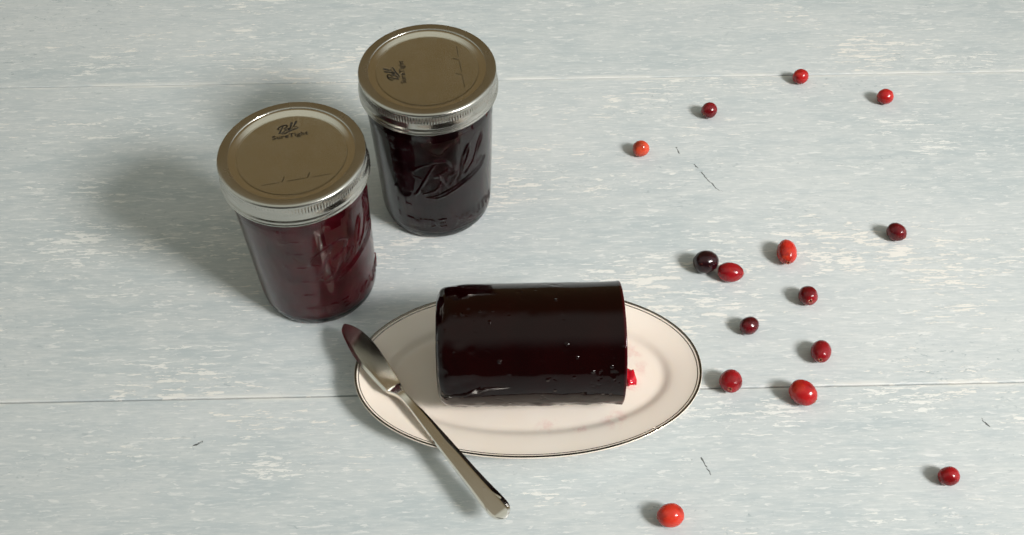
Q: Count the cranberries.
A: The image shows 15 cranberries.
